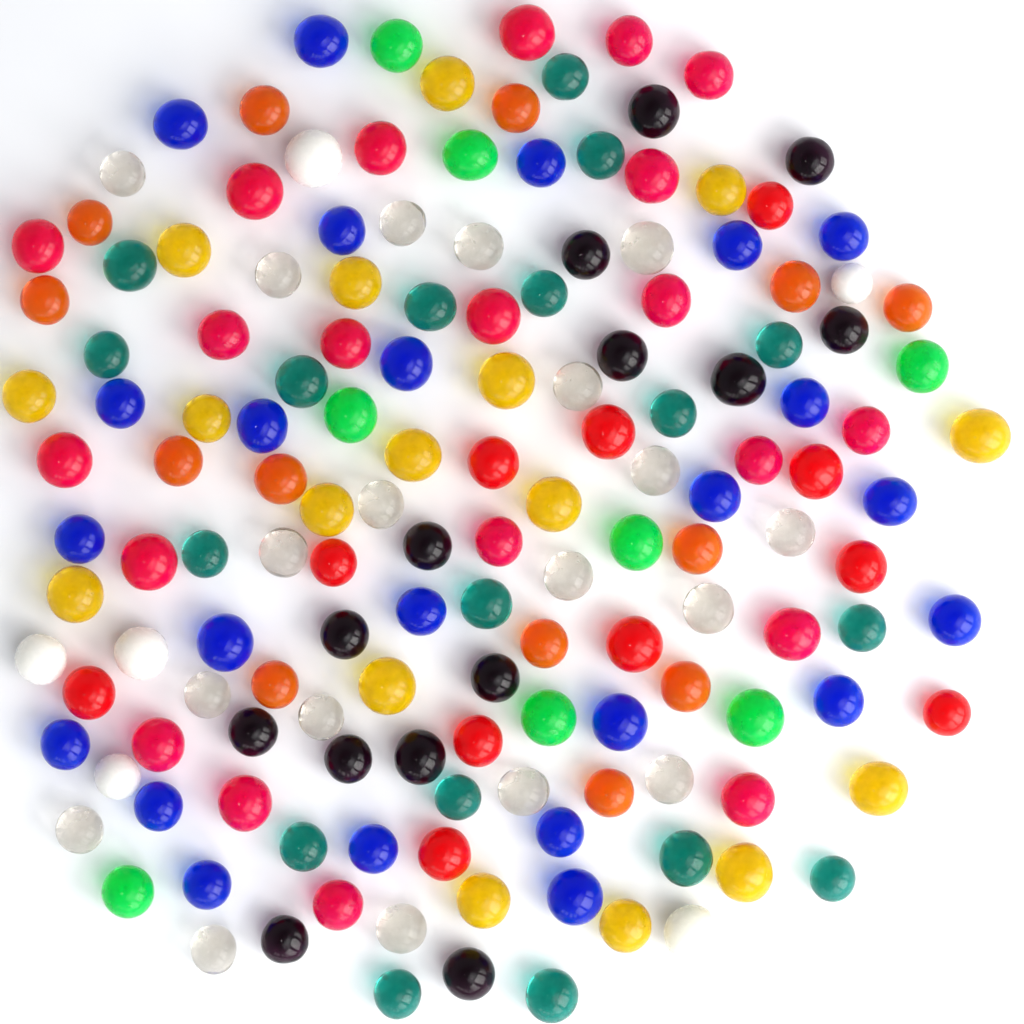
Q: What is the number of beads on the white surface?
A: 151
